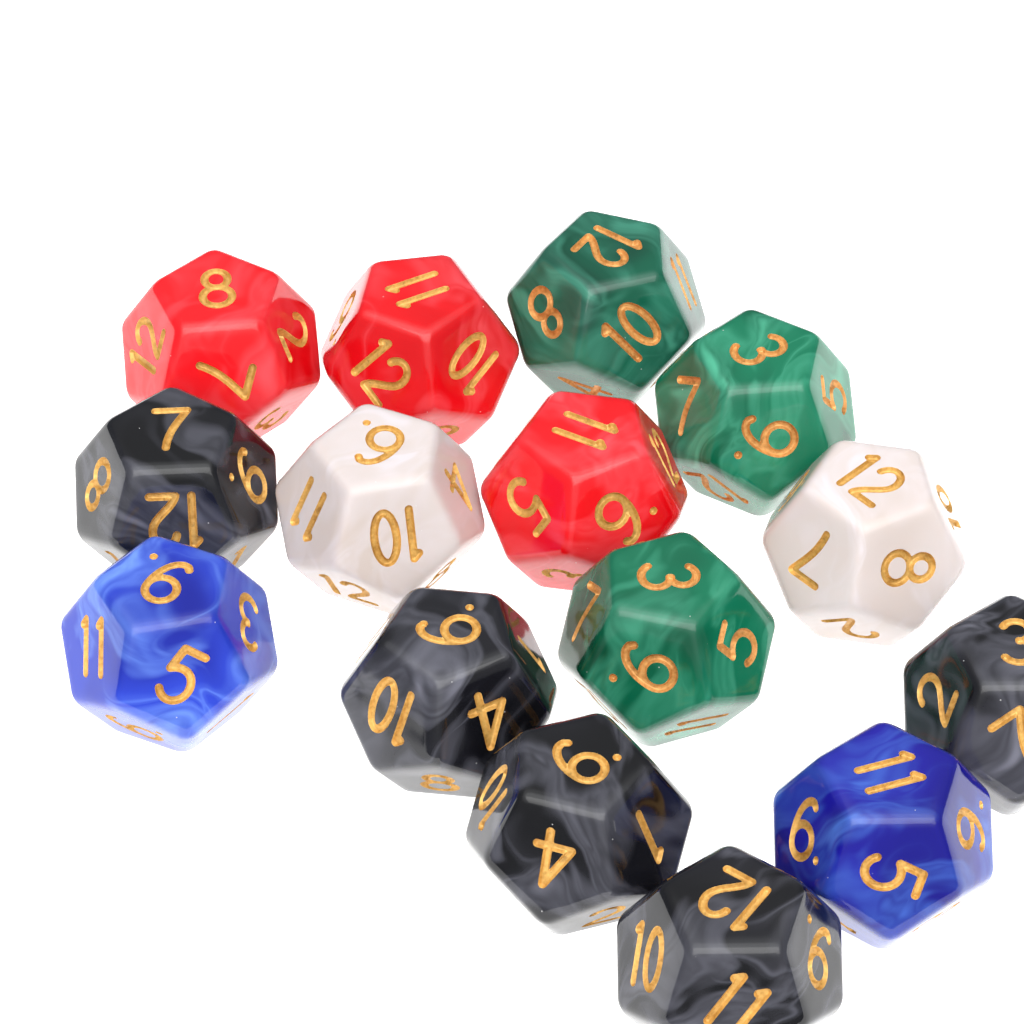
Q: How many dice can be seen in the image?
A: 15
